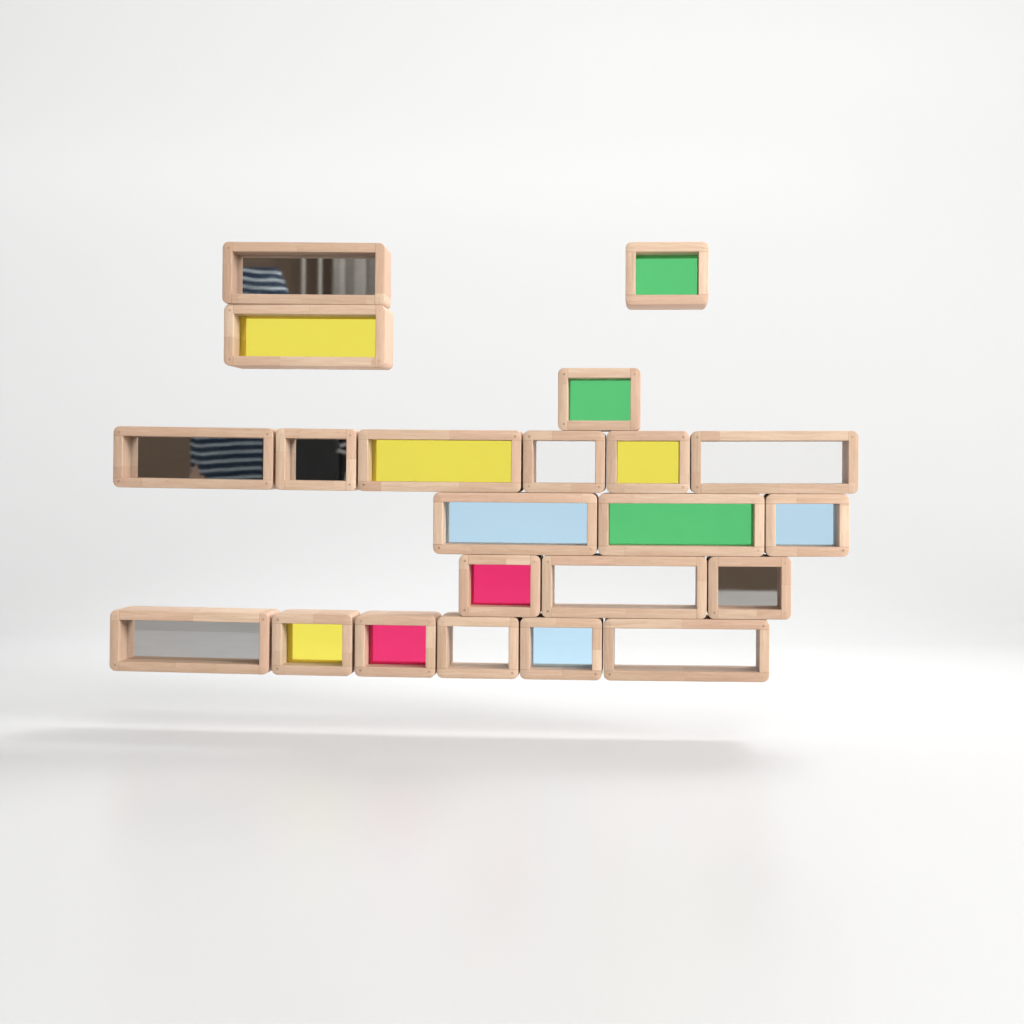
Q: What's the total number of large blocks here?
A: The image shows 10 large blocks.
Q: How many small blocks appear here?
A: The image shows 12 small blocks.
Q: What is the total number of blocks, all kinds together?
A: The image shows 22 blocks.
